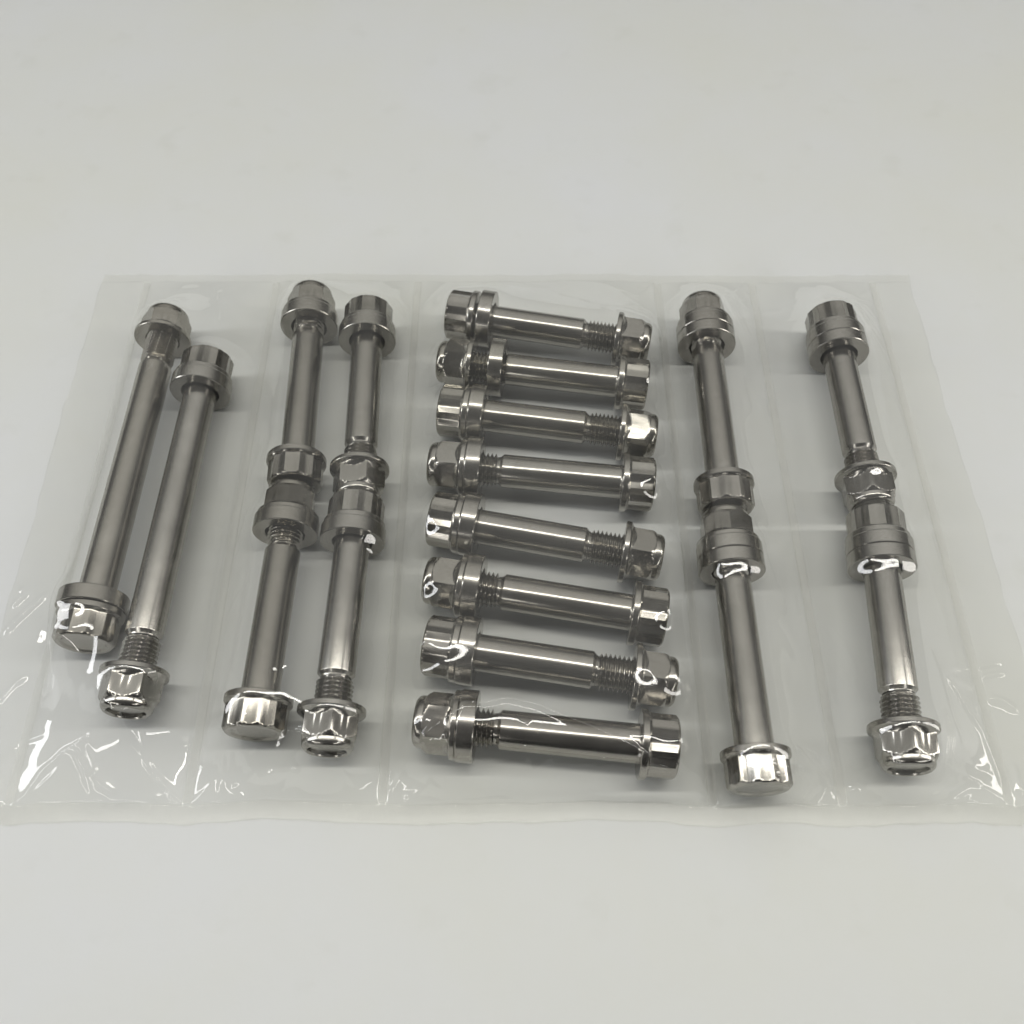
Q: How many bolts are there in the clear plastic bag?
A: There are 18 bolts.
